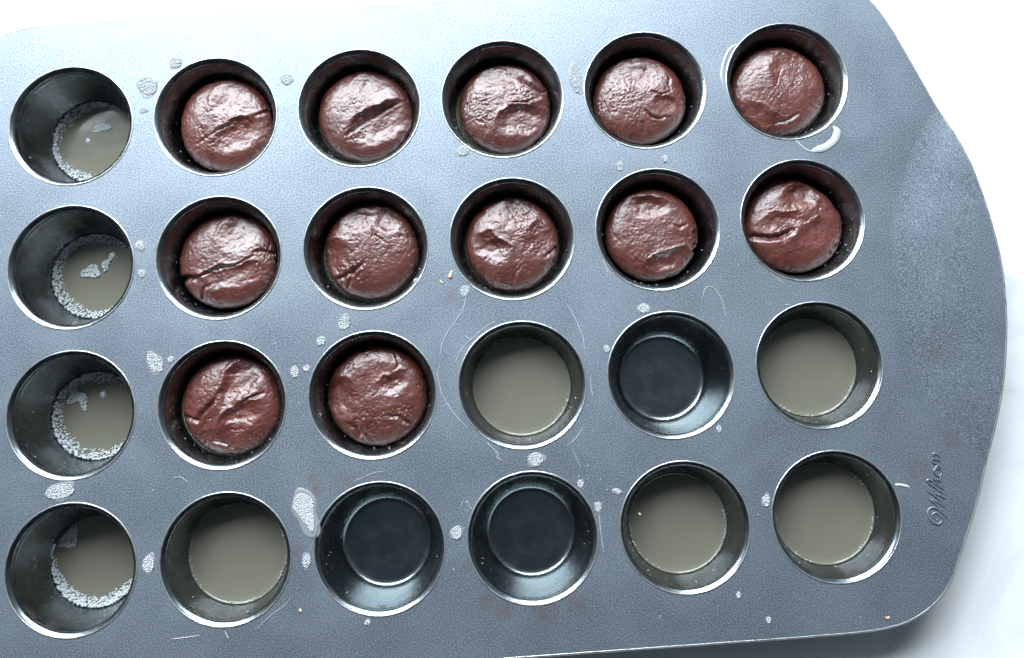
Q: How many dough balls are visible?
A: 12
